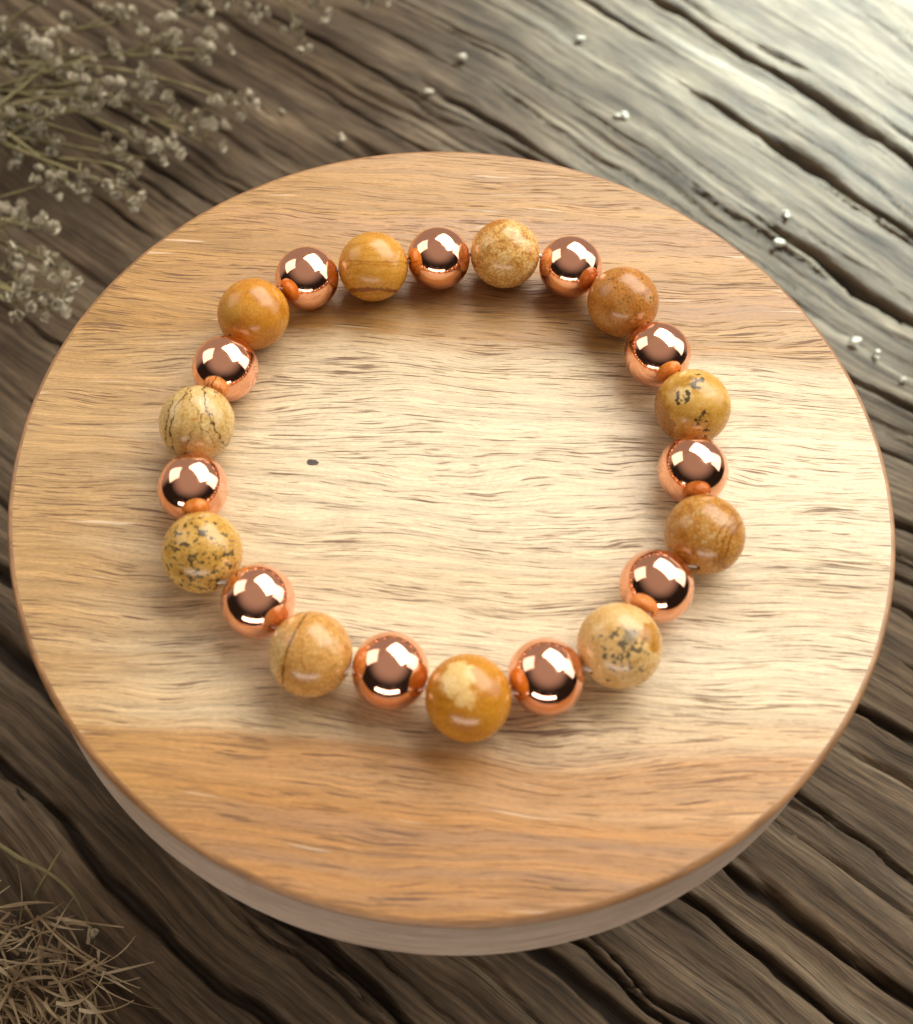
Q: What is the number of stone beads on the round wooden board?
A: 11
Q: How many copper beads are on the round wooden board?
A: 11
